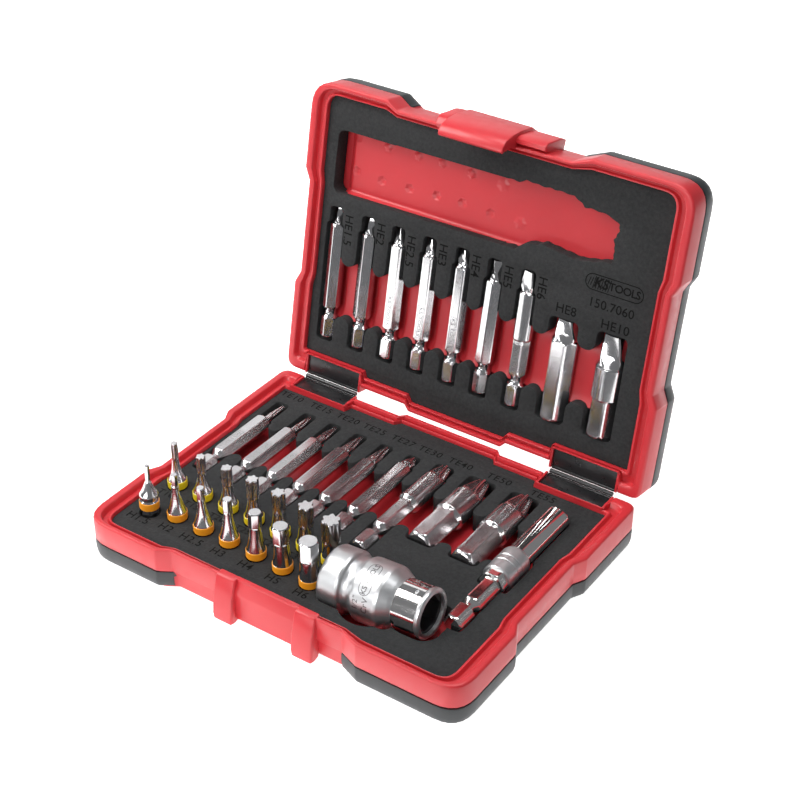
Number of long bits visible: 18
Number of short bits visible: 14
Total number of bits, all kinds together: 32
